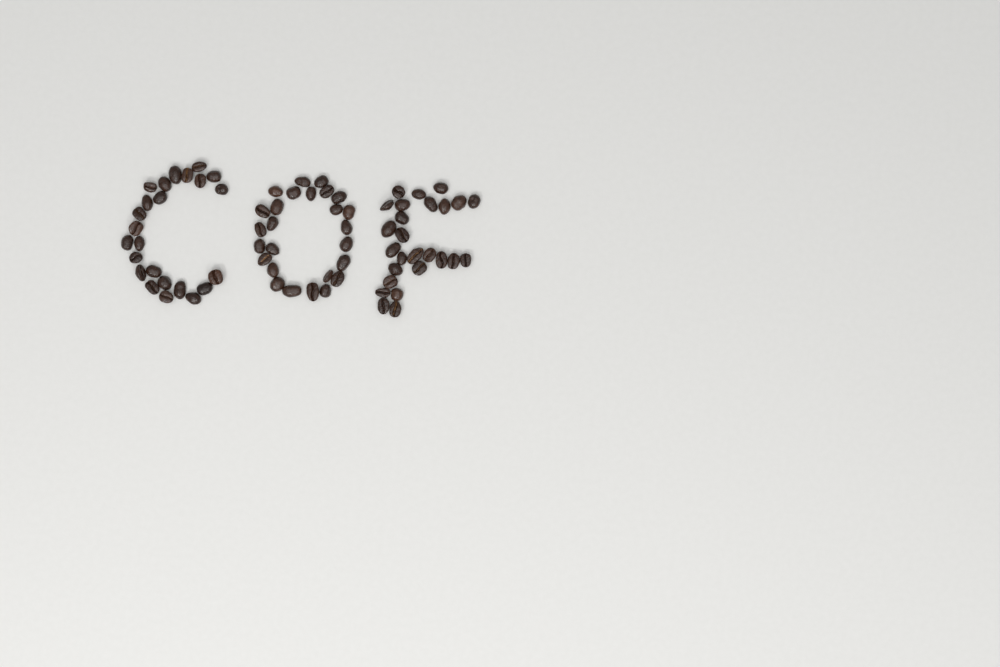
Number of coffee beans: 76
